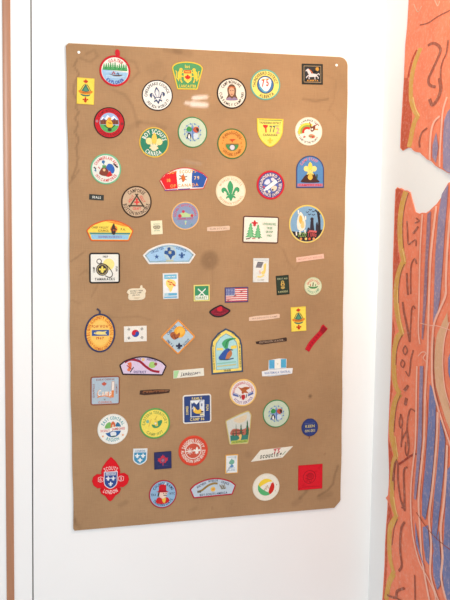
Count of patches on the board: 67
